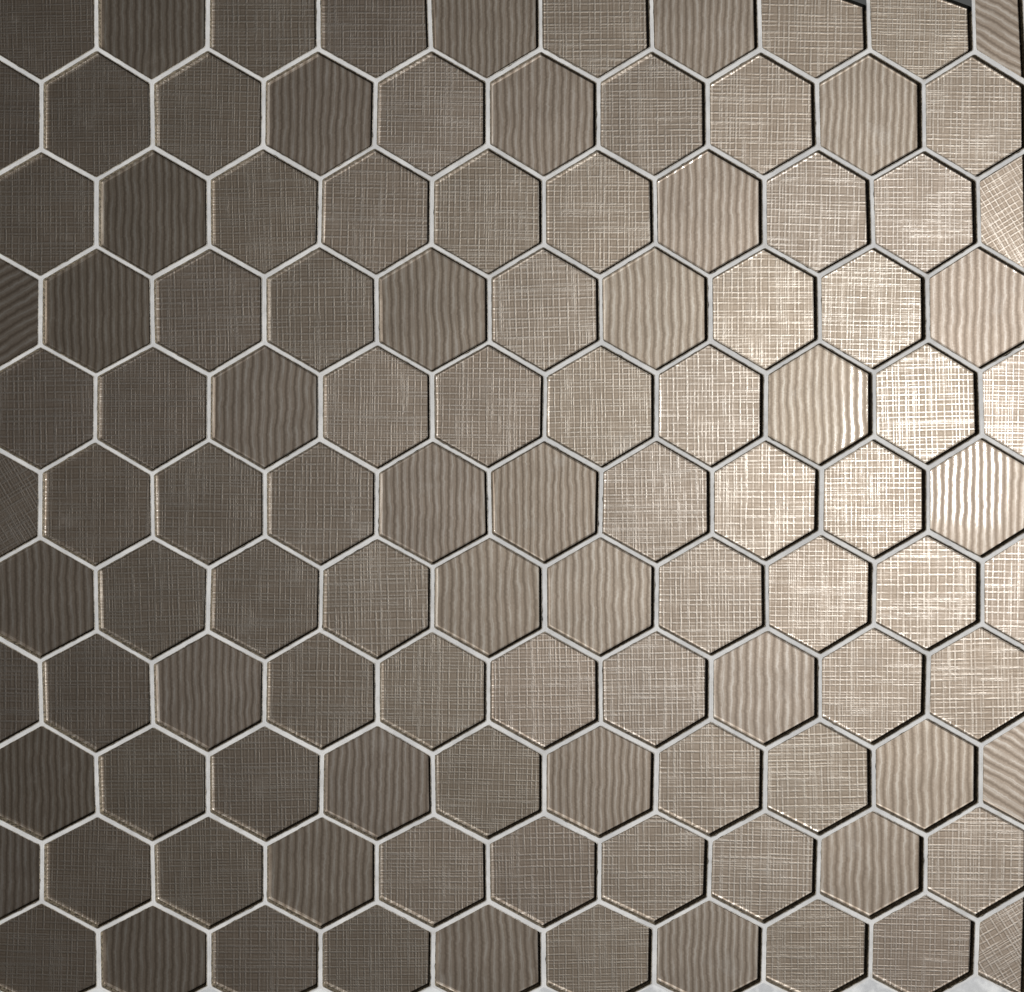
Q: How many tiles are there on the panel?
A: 110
